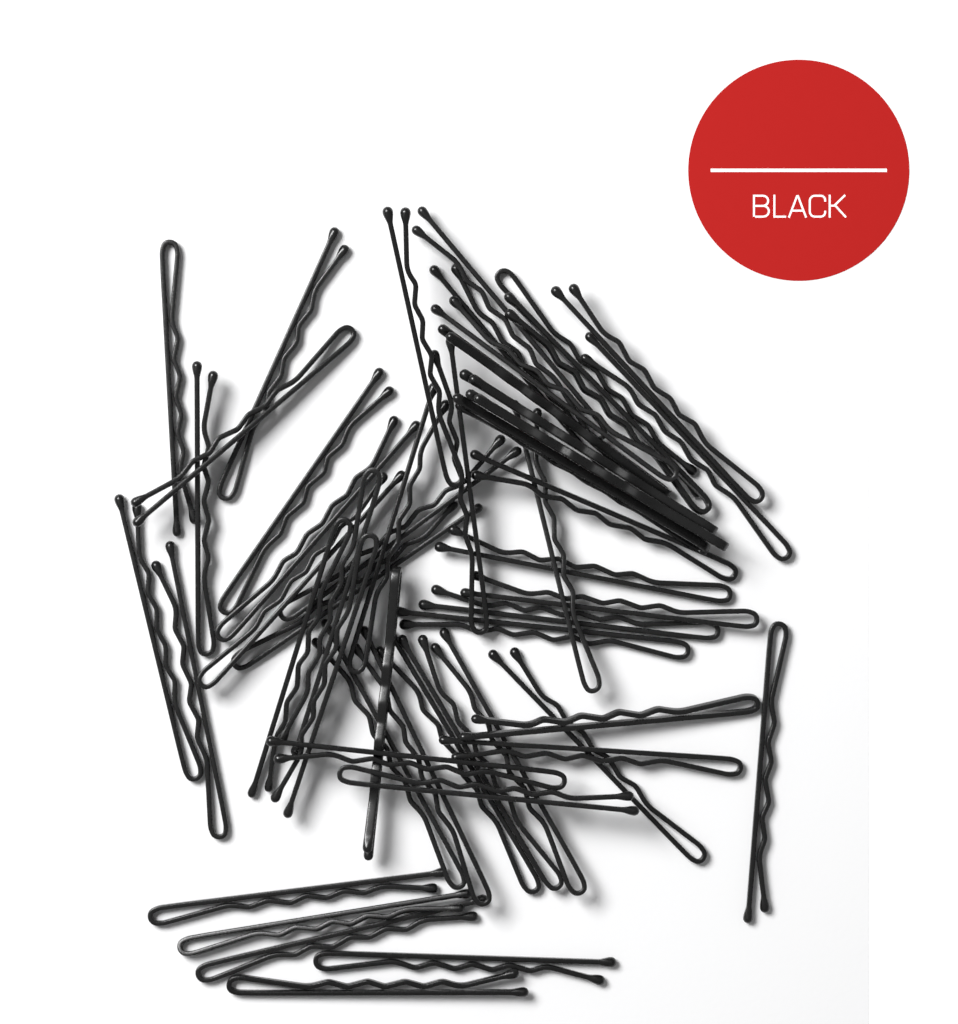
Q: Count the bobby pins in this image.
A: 51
